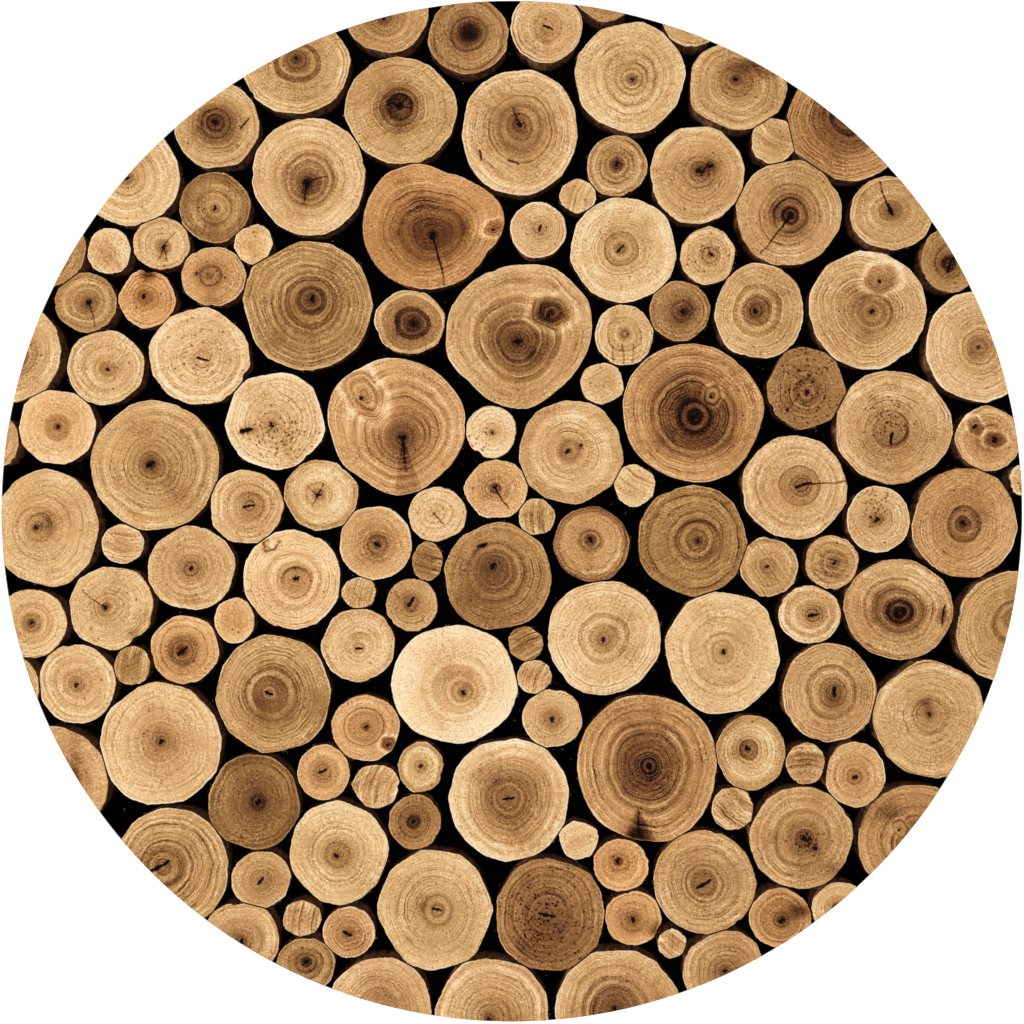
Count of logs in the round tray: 135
